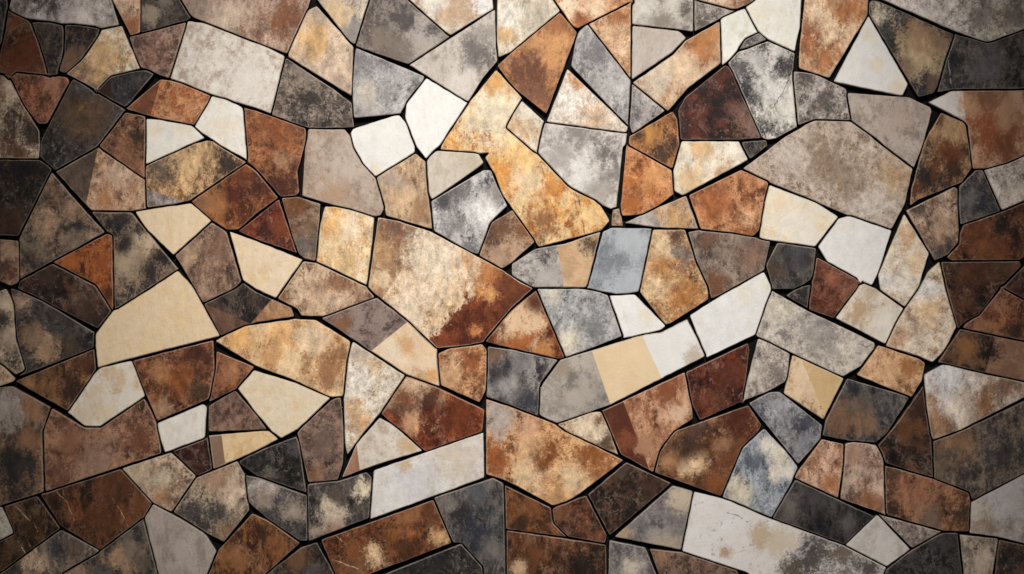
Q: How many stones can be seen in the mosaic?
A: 187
